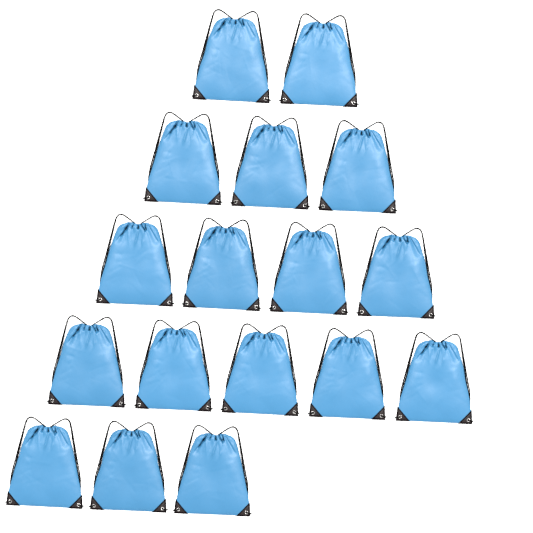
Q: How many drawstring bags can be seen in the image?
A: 17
